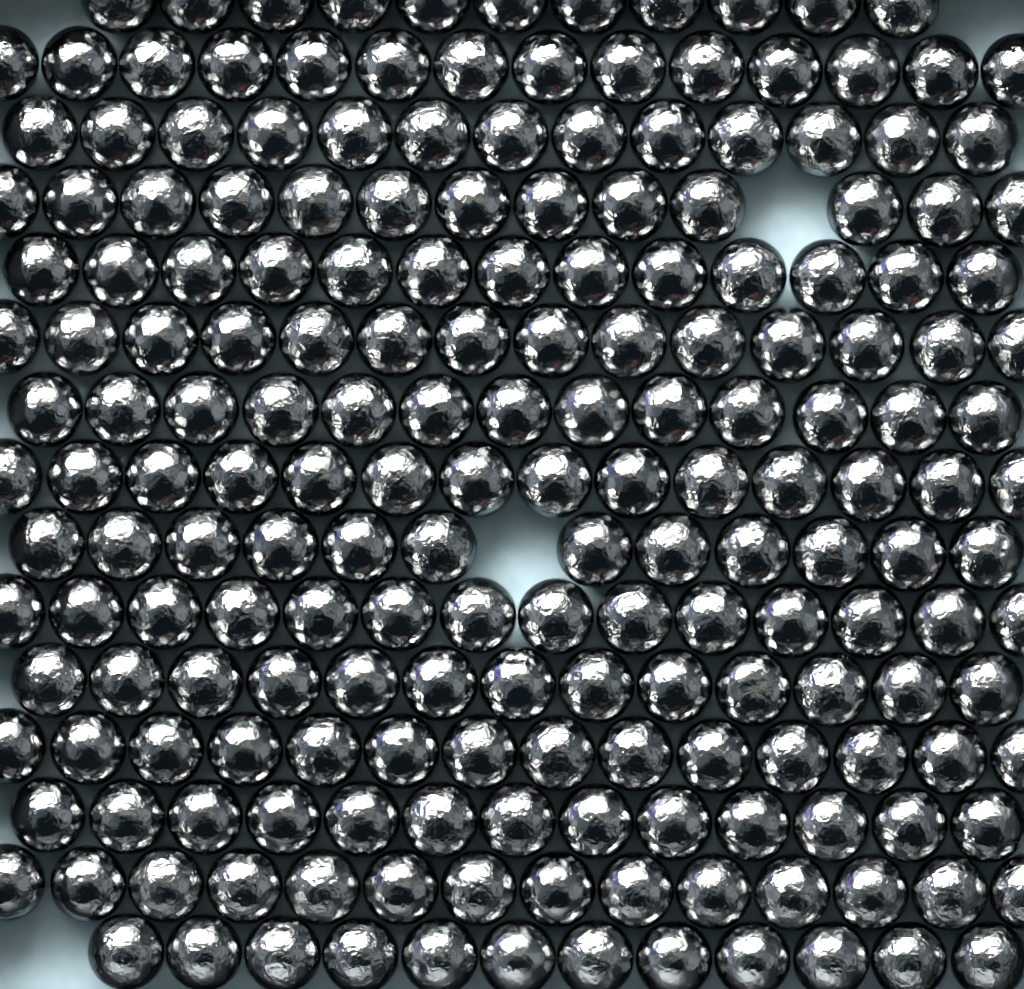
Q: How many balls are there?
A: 197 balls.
